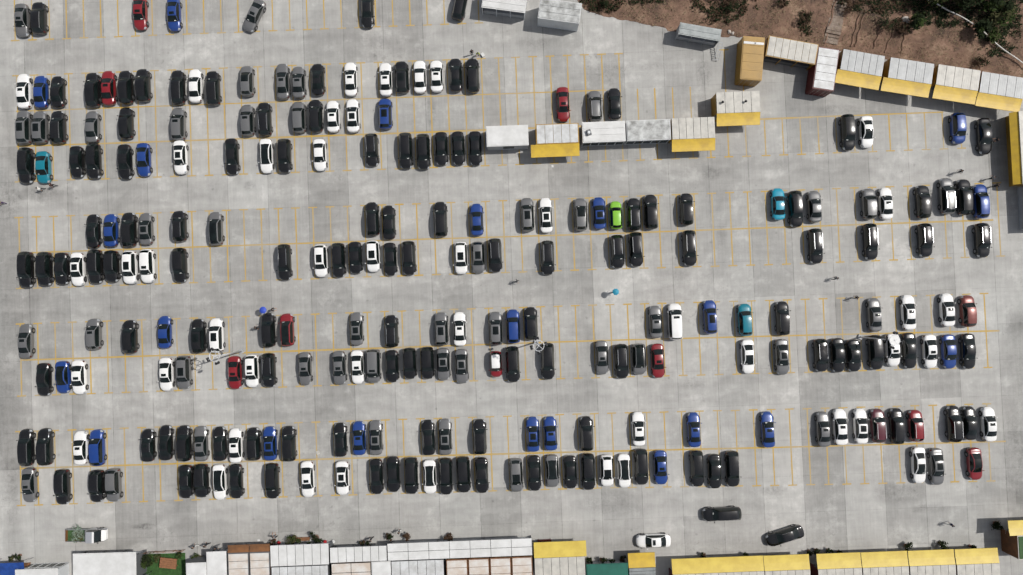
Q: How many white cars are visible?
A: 46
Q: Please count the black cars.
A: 120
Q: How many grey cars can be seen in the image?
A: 45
